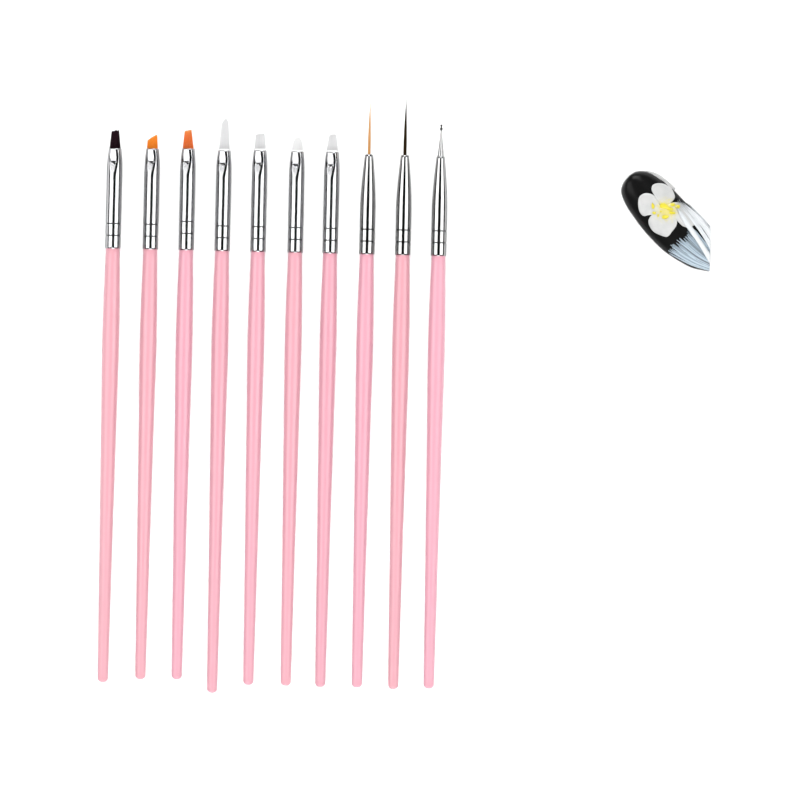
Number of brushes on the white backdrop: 10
